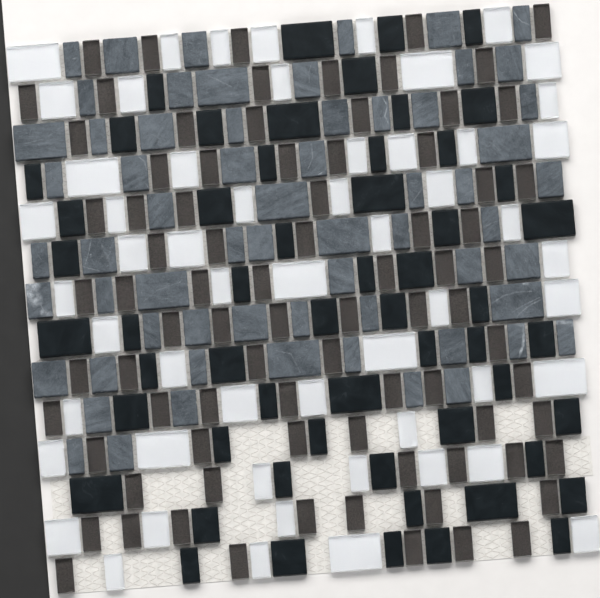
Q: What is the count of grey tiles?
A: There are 63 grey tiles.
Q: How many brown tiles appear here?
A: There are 82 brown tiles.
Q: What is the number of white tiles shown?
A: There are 55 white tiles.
